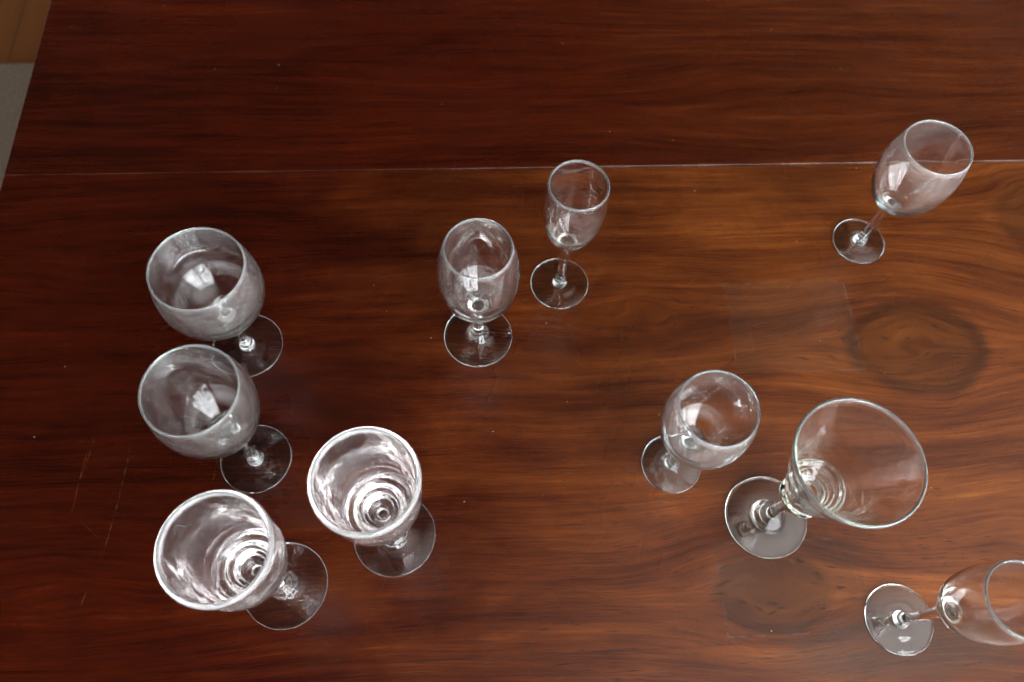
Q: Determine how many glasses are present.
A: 10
